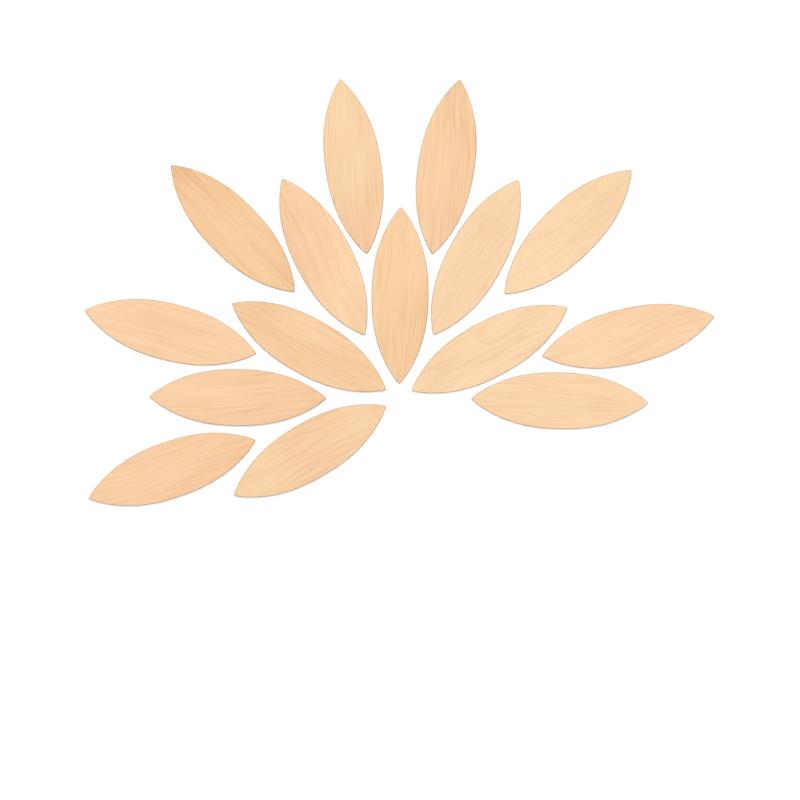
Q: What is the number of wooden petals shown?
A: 15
